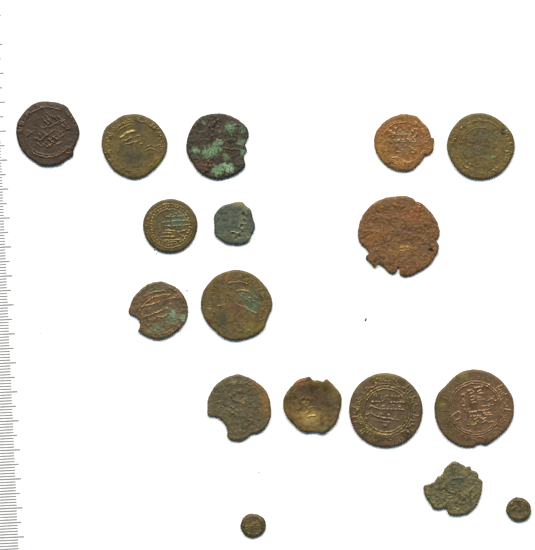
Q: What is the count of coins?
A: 17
